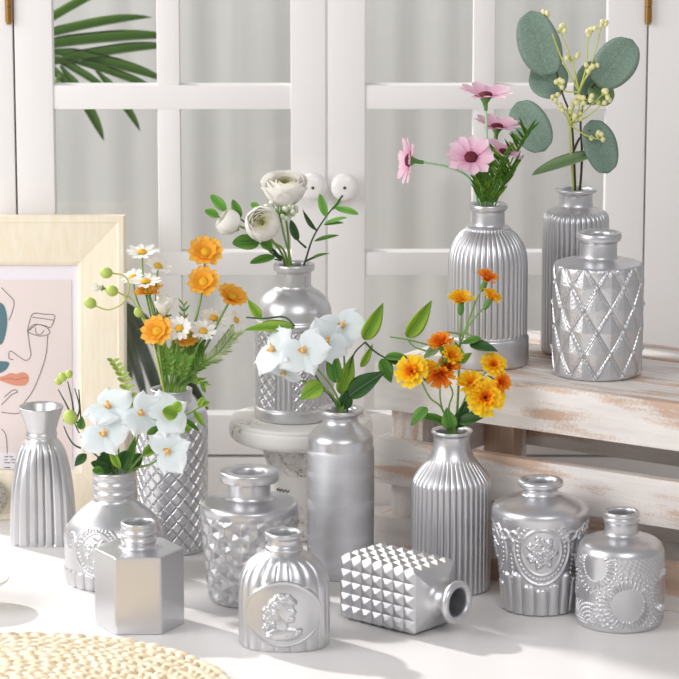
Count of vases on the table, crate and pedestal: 15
